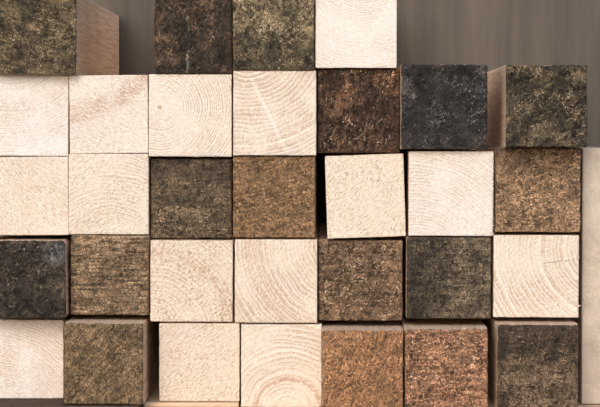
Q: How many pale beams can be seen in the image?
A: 15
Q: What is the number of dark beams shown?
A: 17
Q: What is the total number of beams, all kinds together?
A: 32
